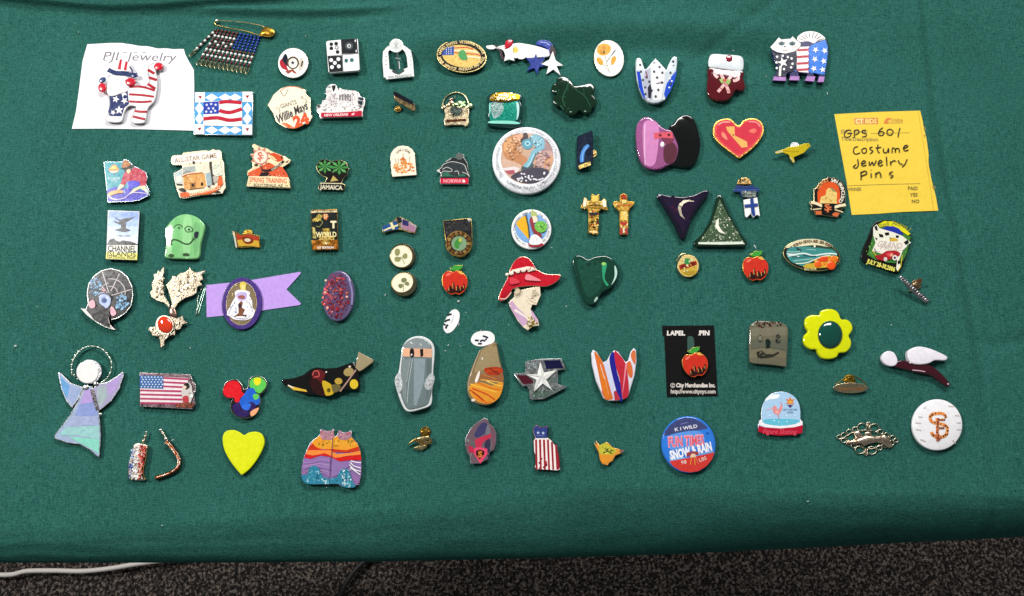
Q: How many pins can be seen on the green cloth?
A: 79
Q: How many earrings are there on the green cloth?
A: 2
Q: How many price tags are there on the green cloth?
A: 2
